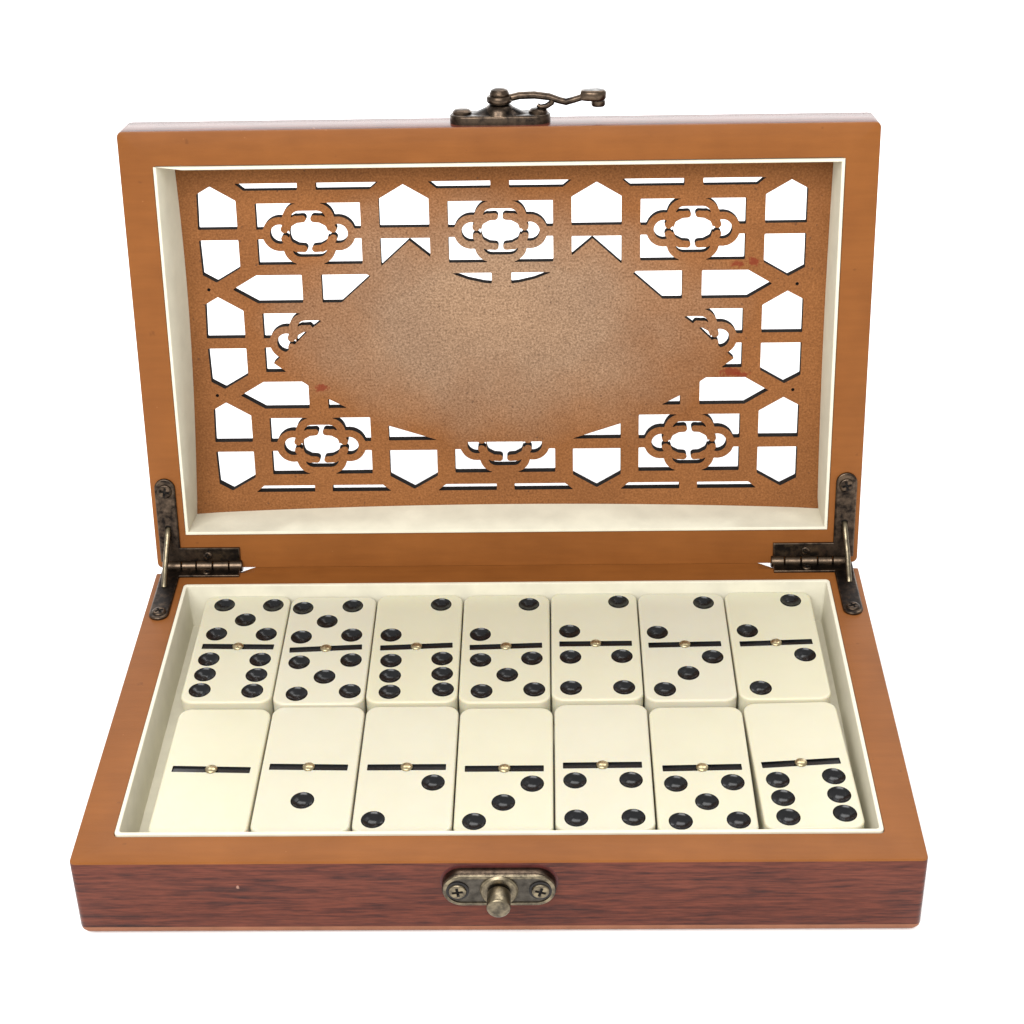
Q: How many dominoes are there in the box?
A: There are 14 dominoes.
